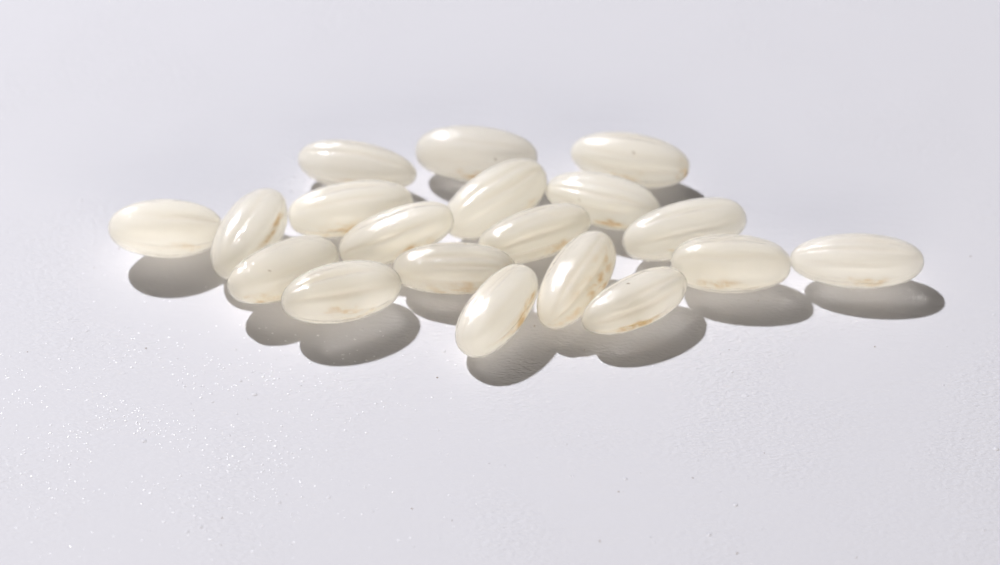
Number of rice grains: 19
